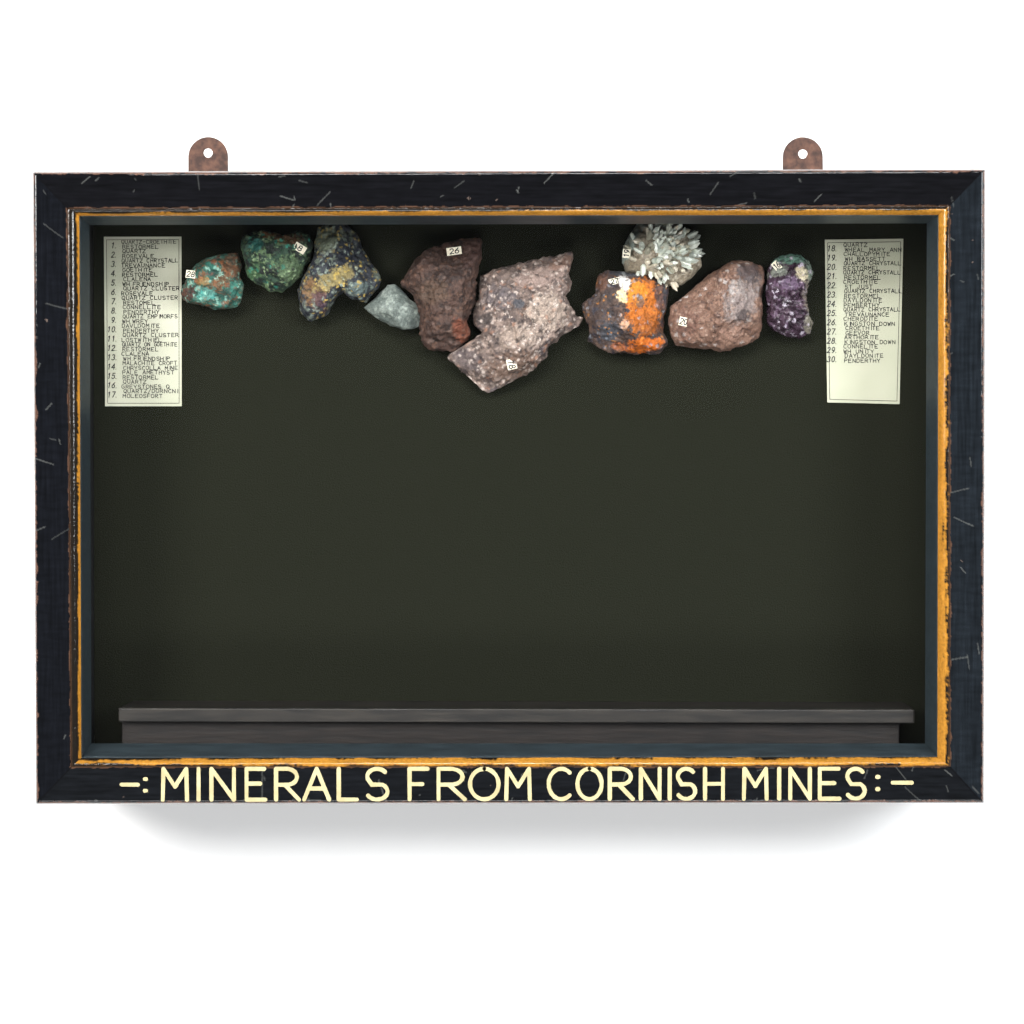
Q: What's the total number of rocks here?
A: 10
